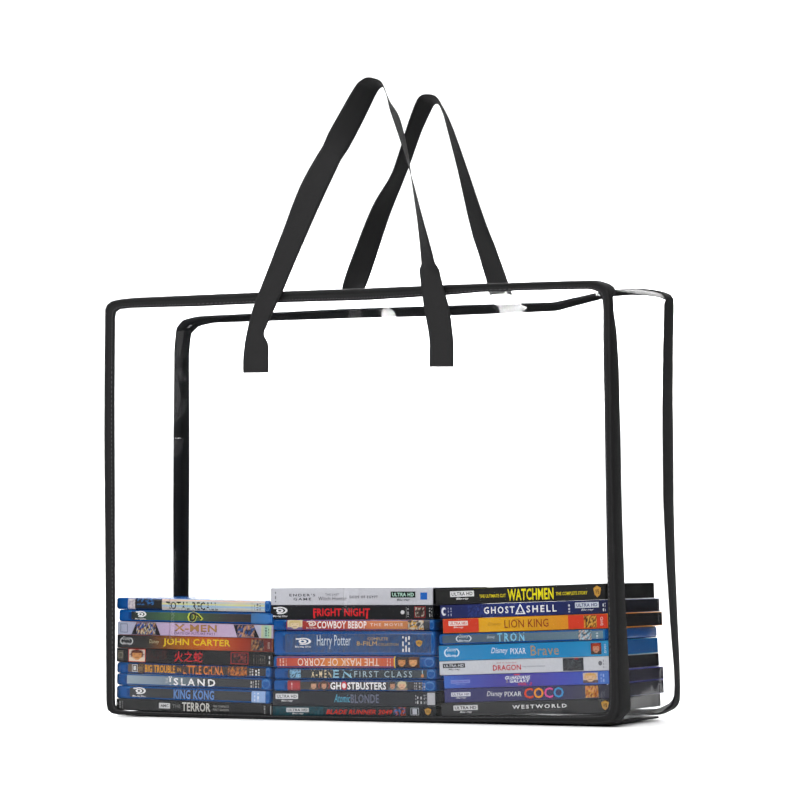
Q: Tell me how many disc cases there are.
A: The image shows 27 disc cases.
